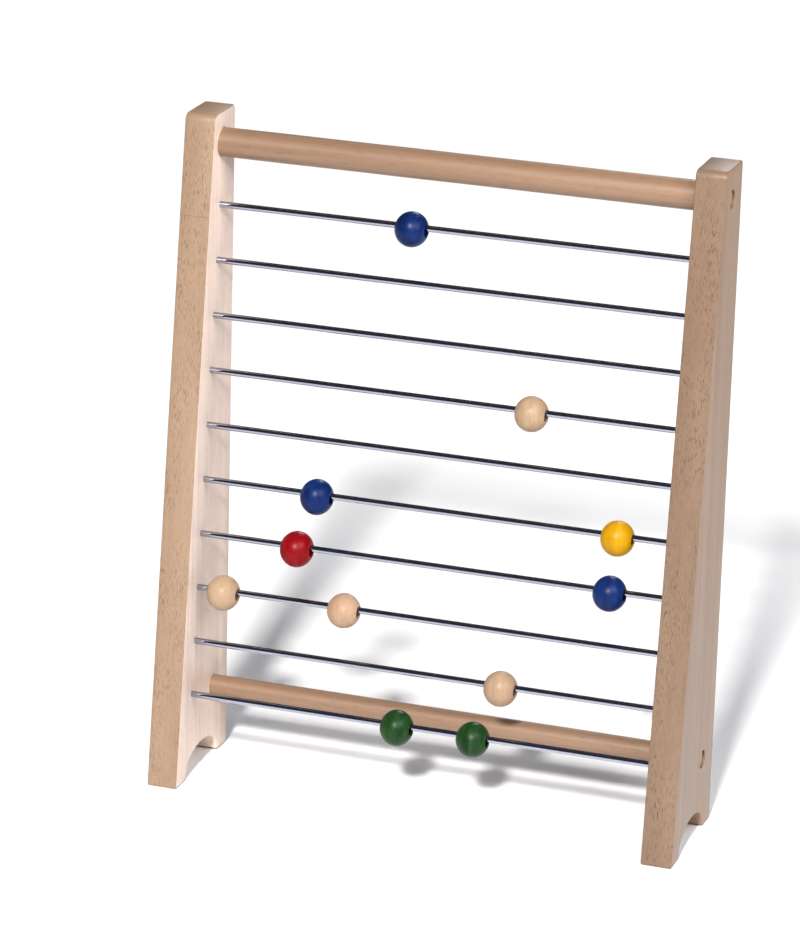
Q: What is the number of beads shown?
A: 11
